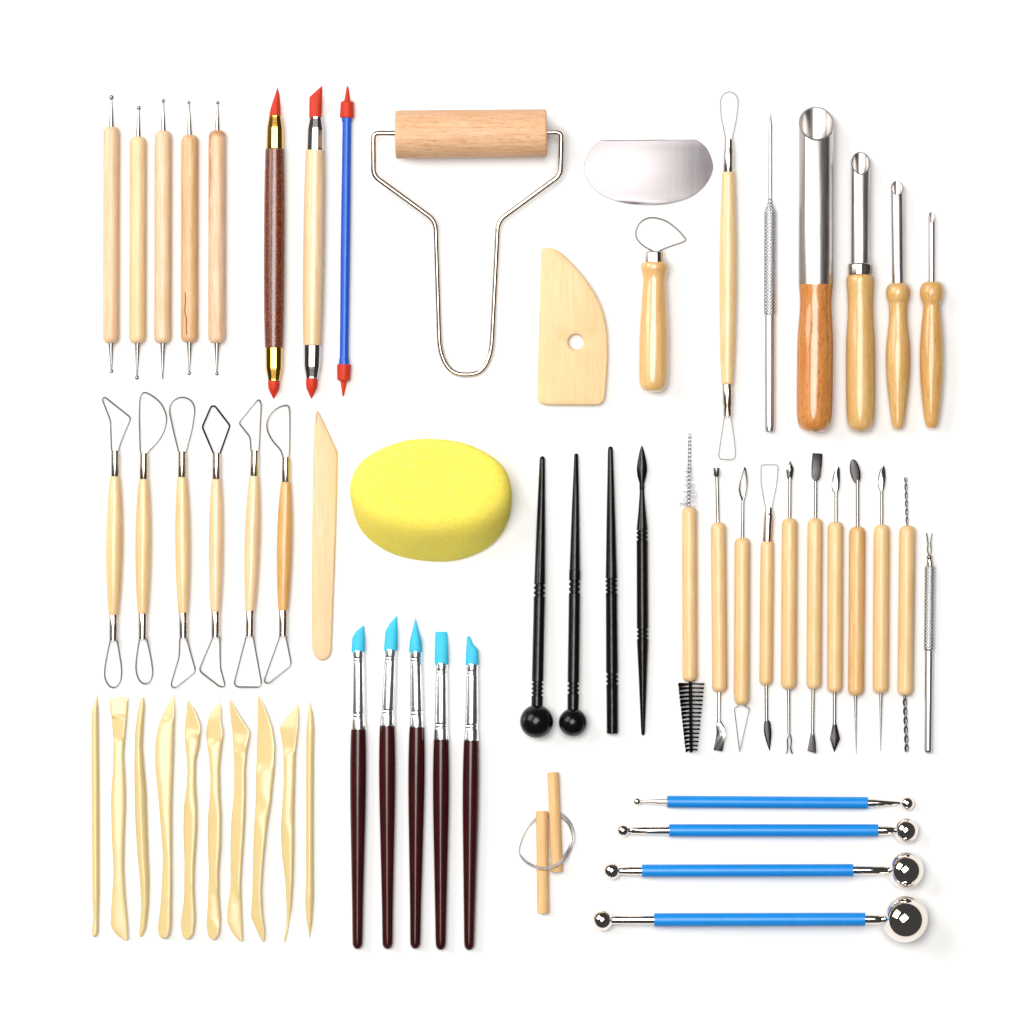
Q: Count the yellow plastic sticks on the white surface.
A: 10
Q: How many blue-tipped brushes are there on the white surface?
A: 5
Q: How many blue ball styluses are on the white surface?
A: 4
